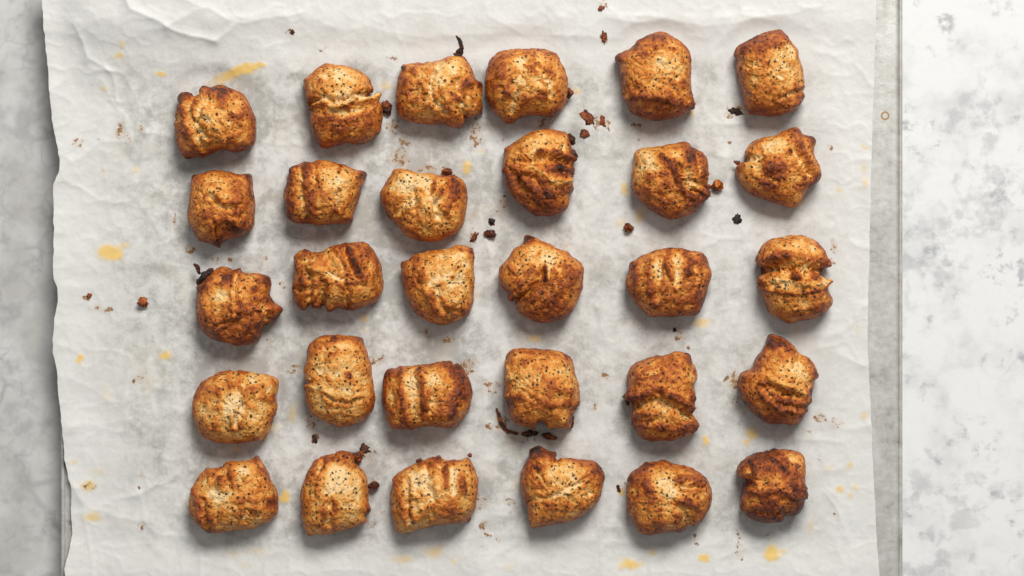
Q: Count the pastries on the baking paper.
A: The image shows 30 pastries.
